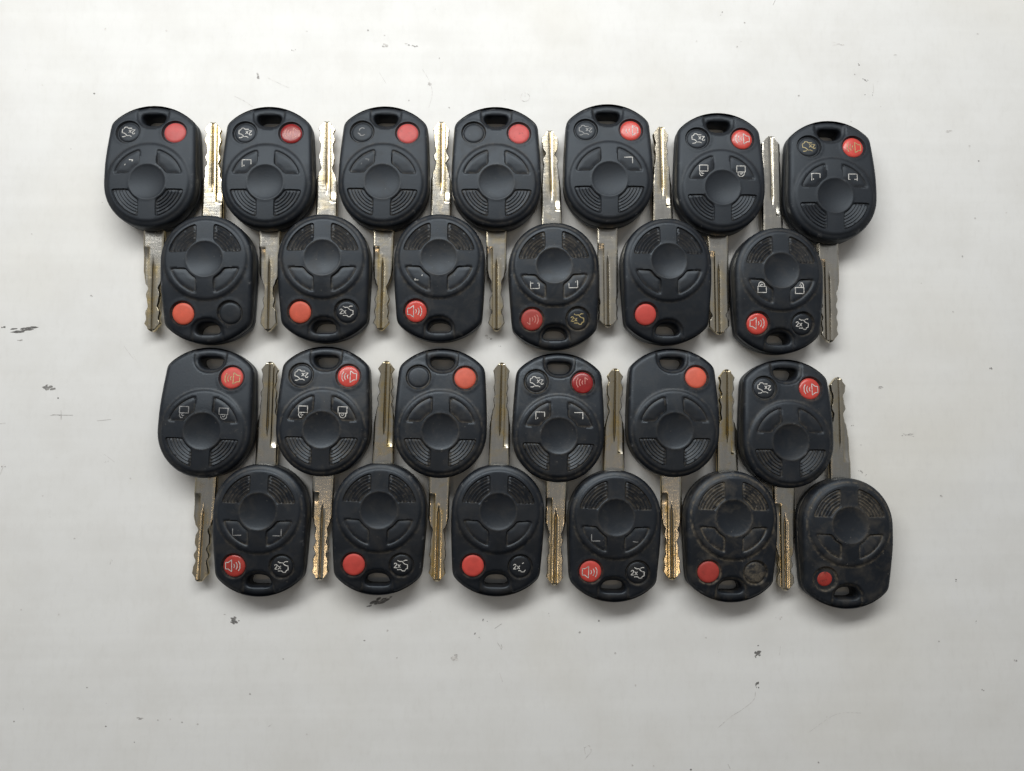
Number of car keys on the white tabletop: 25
